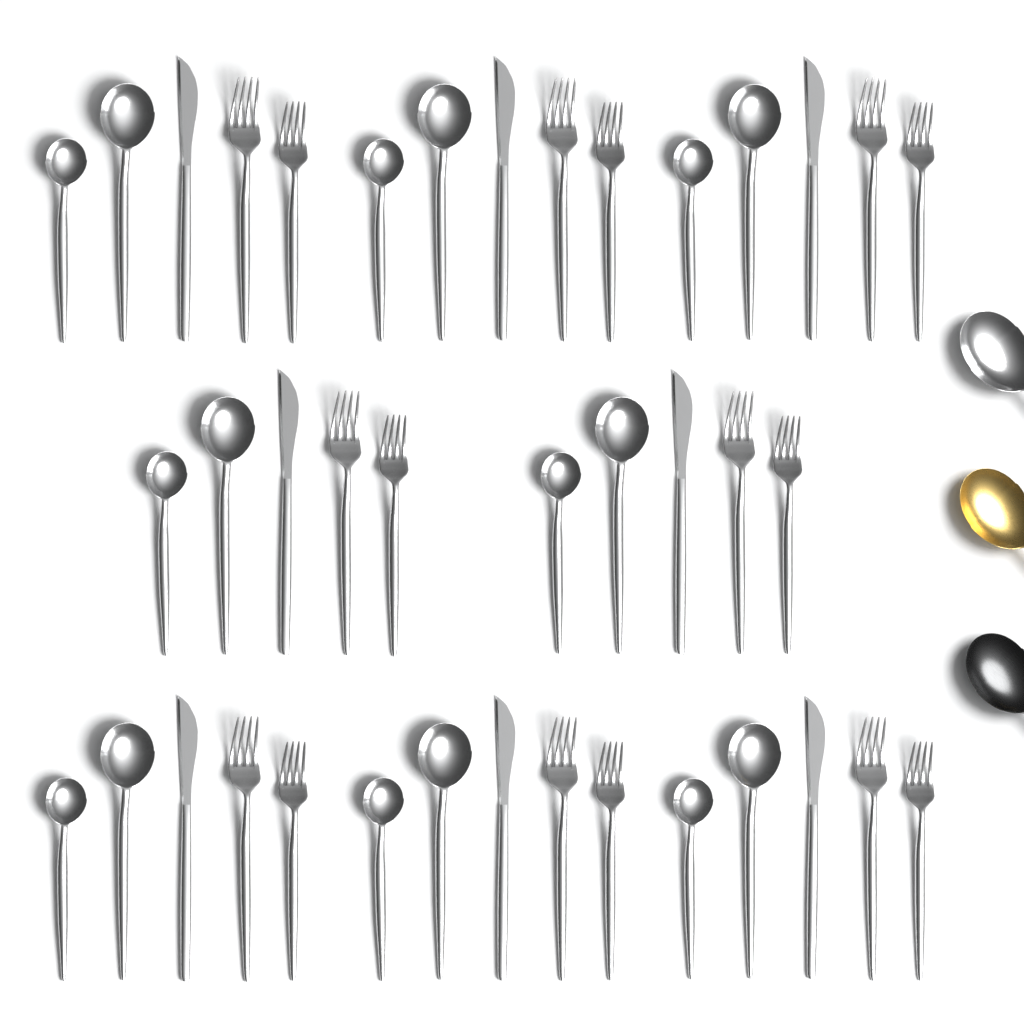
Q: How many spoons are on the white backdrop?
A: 19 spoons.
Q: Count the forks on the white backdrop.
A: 16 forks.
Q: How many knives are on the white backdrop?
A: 8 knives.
